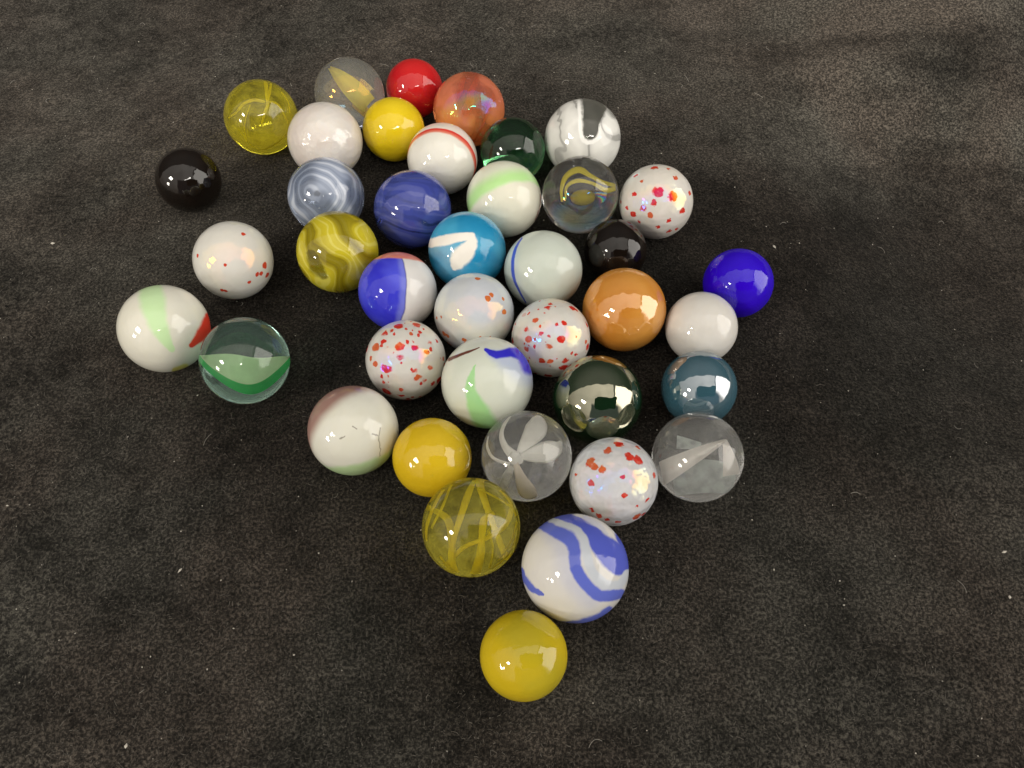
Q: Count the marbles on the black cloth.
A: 40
